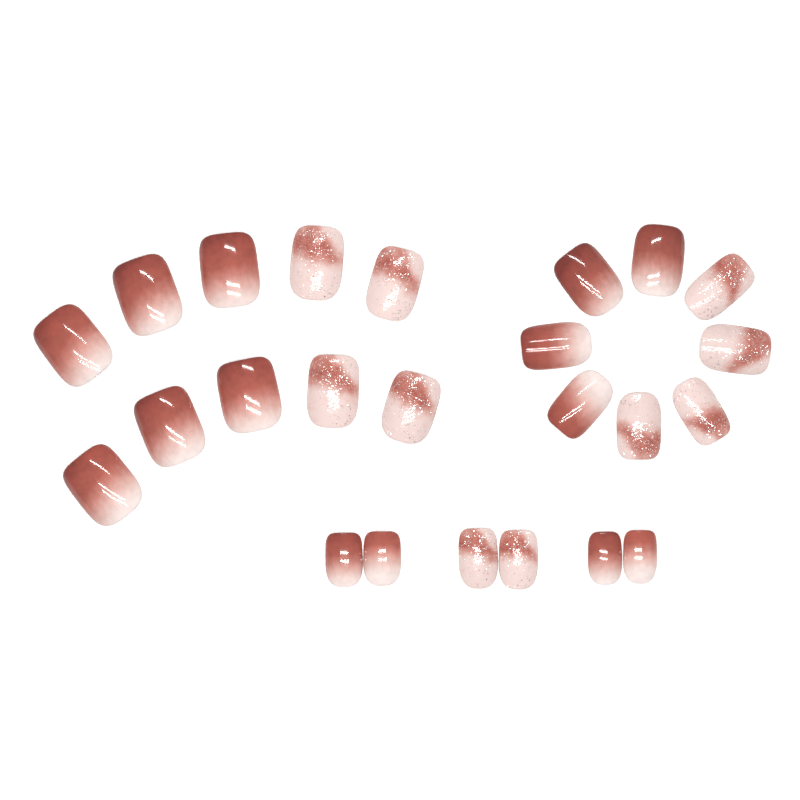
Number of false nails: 24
